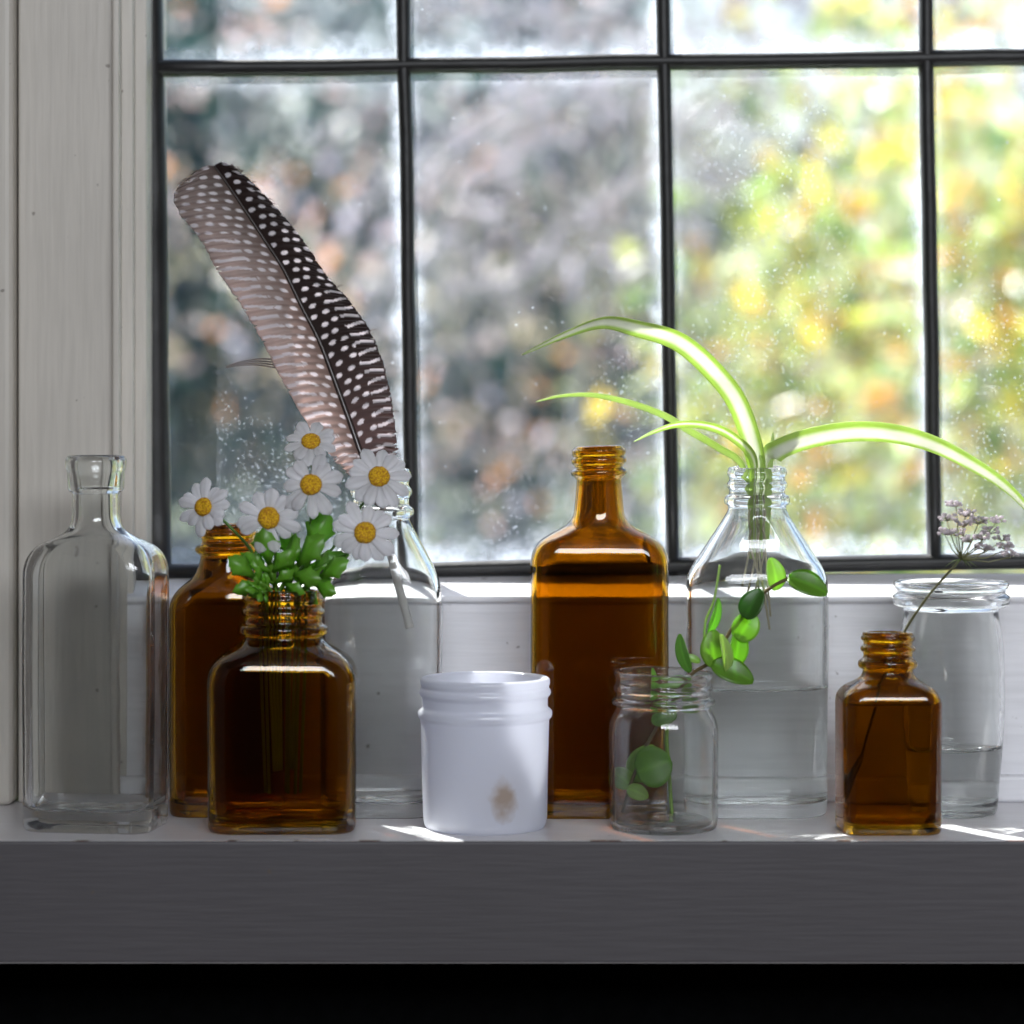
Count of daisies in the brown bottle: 6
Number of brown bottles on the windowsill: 4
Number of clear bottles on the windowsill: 3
